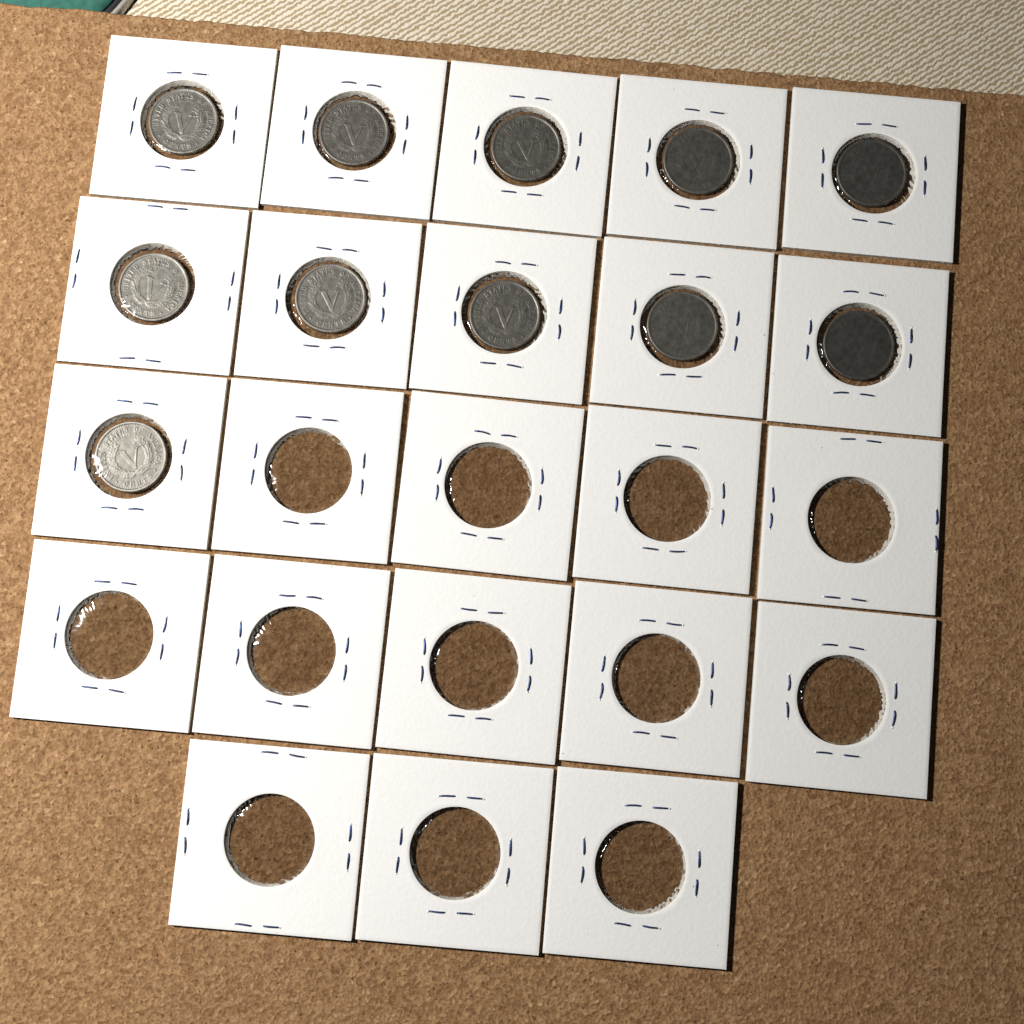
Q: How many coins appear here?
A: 11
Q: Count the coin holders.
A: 23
